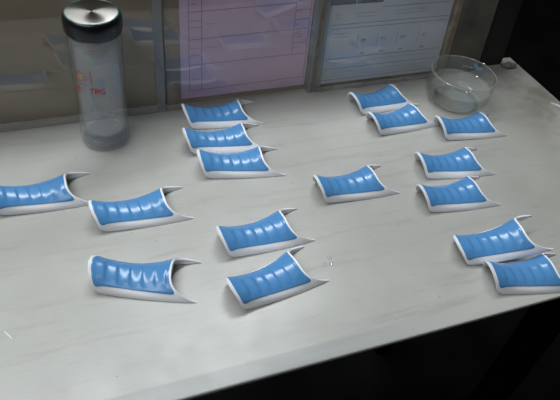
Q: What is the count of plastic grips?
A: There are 16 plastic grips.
